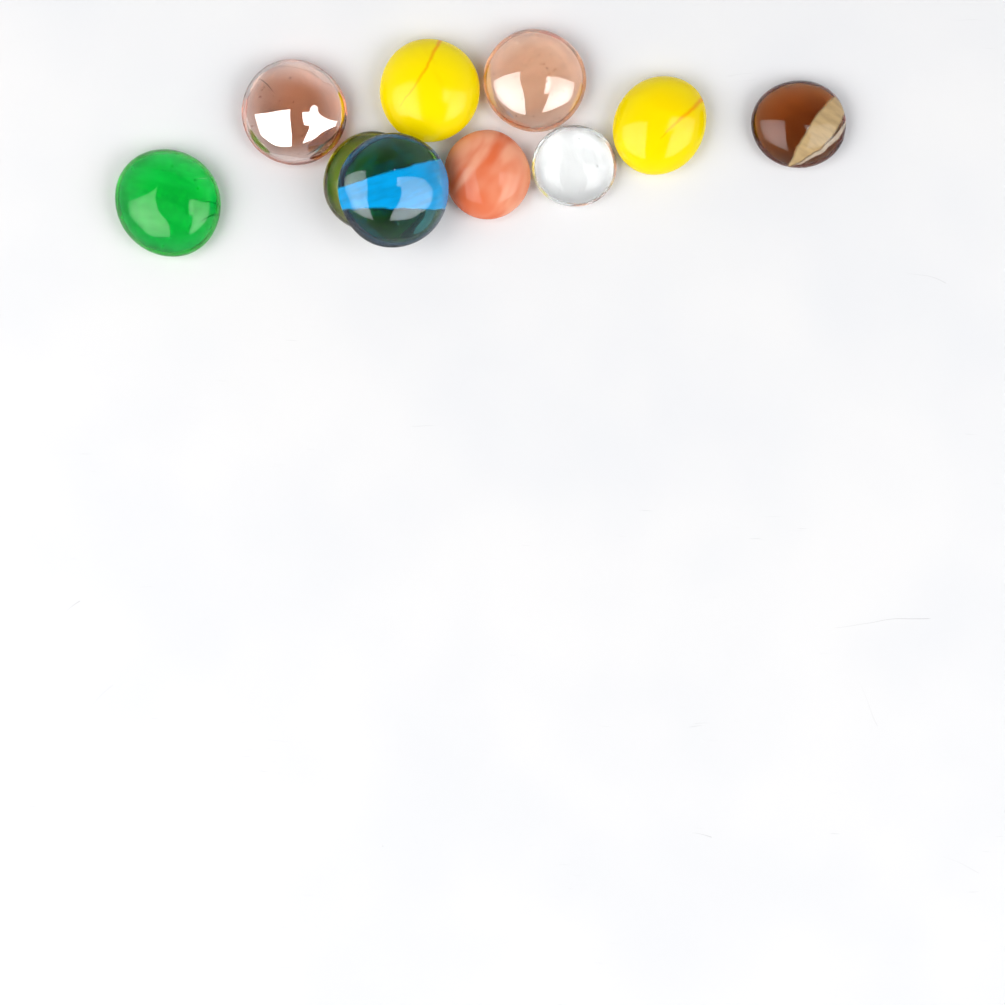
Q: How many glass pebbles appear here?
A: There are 10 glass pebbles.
